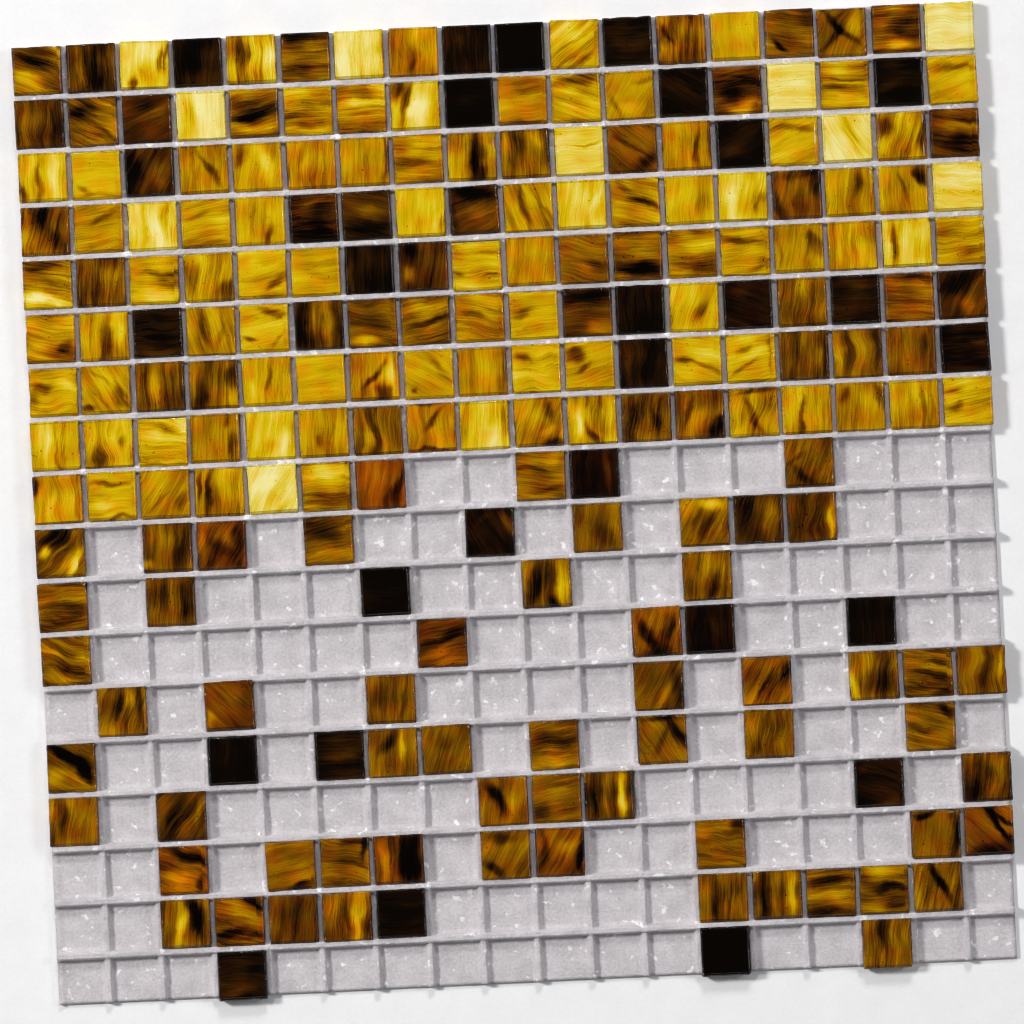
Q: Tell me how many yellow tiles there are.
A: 95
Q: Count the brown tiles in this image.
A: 98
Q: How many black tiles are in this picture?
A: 26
